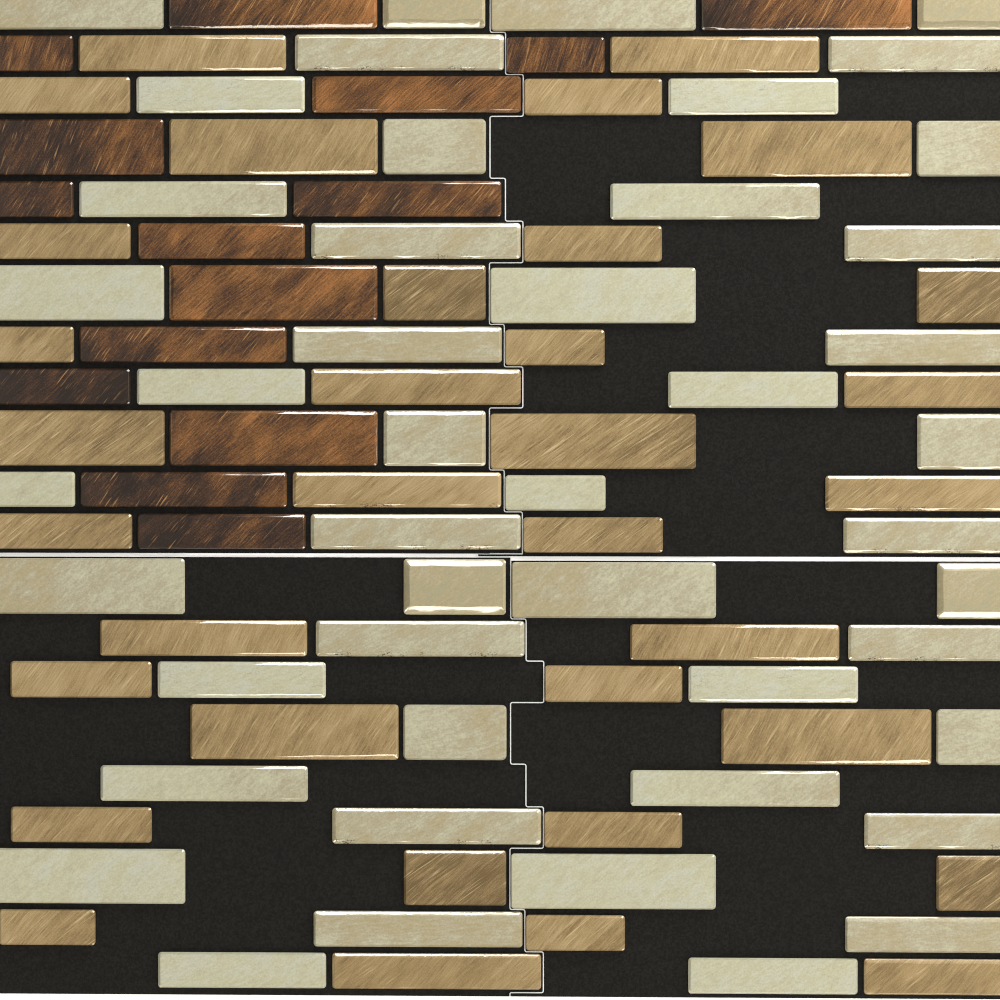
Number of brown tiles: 15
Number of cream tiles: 46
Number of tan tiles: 34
